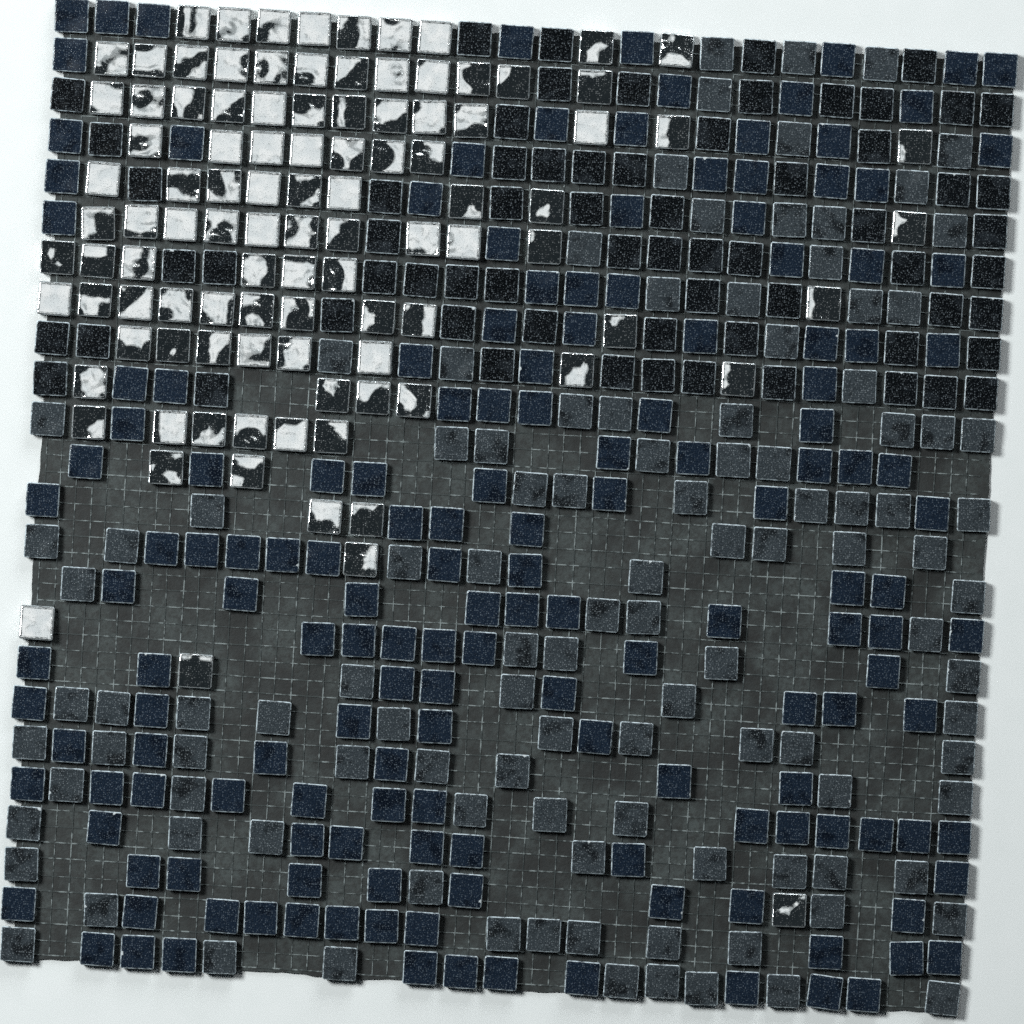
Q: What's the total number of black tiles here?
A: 66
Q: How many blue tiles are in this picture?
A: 164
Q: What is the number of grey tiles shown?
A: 113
